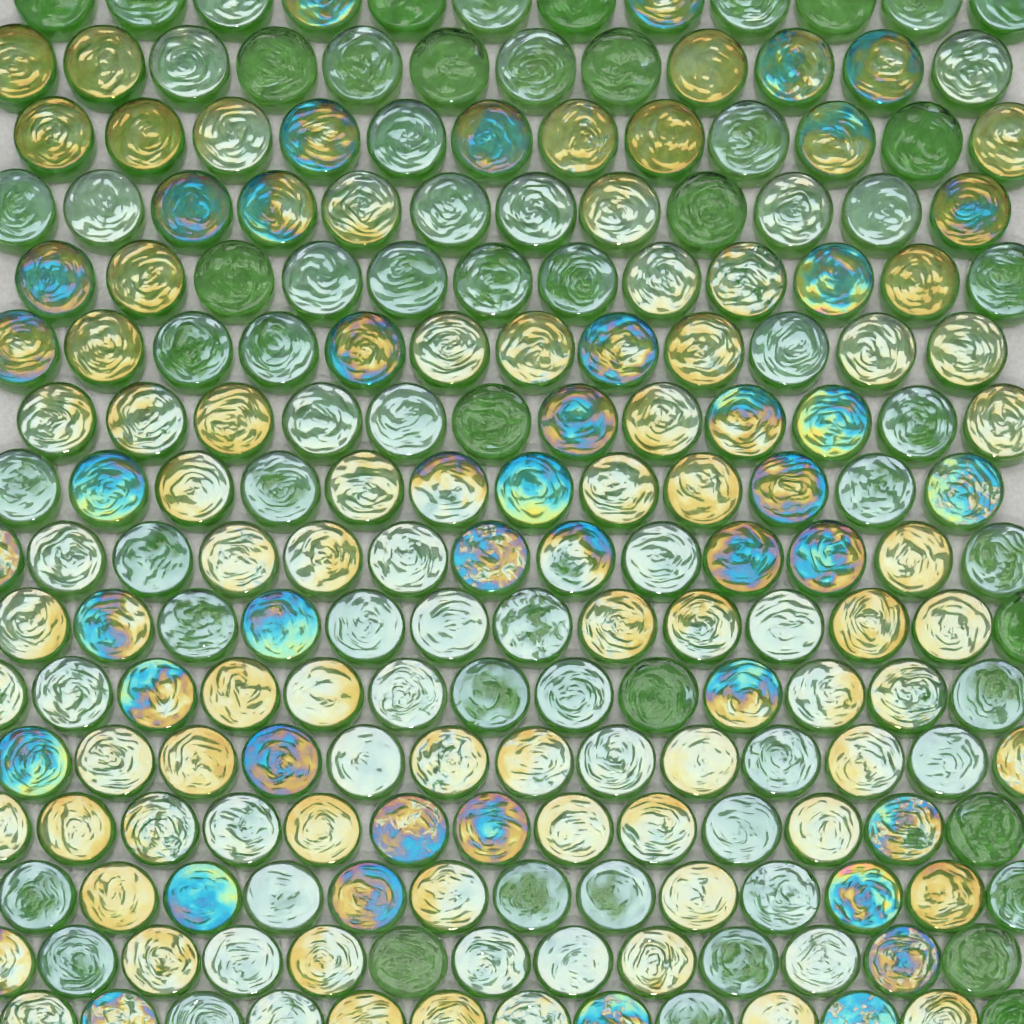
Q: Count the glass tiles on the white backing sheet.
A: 200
